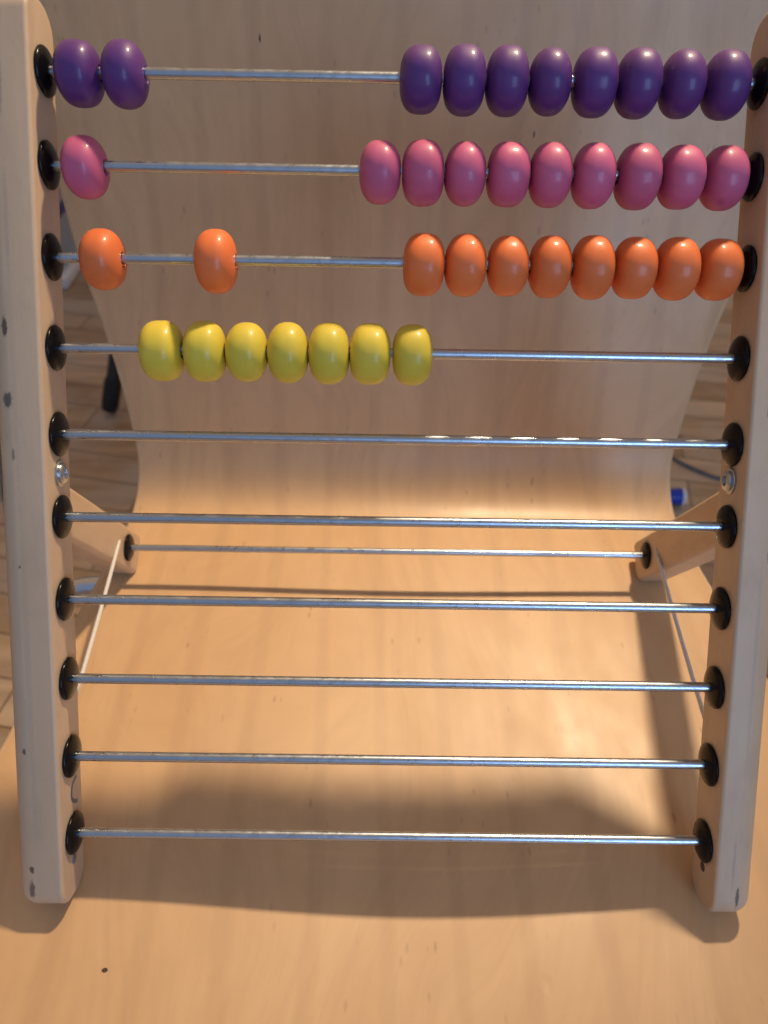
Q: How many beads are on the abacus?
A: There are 37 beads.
